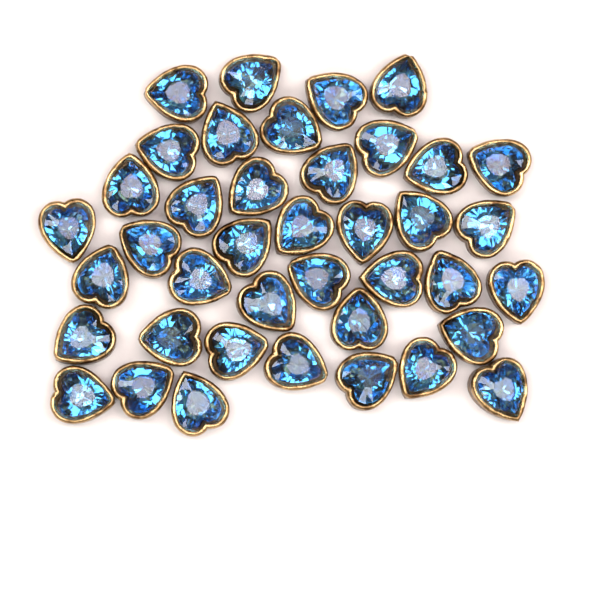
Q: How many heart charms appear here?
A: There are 40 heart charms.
